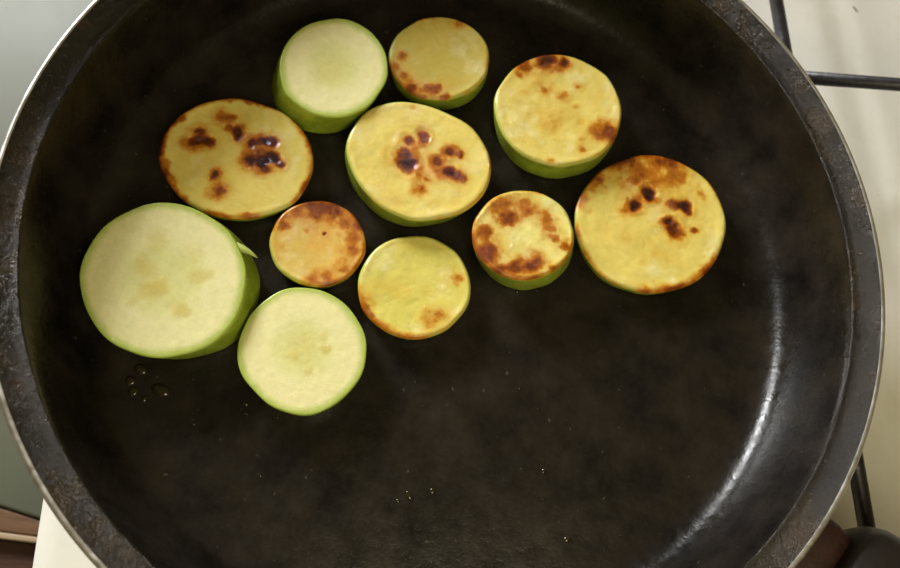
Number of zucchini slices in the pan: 11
